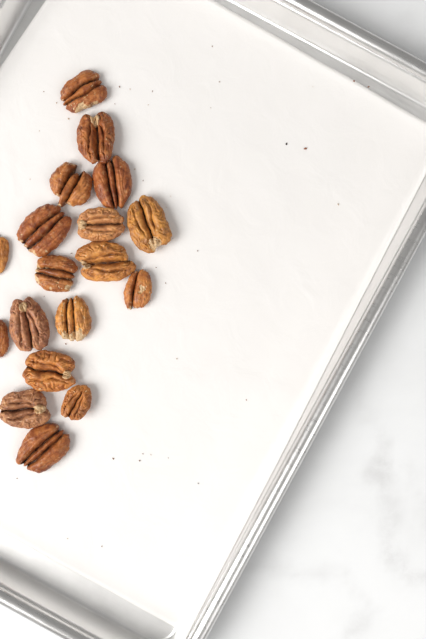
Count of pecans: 18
